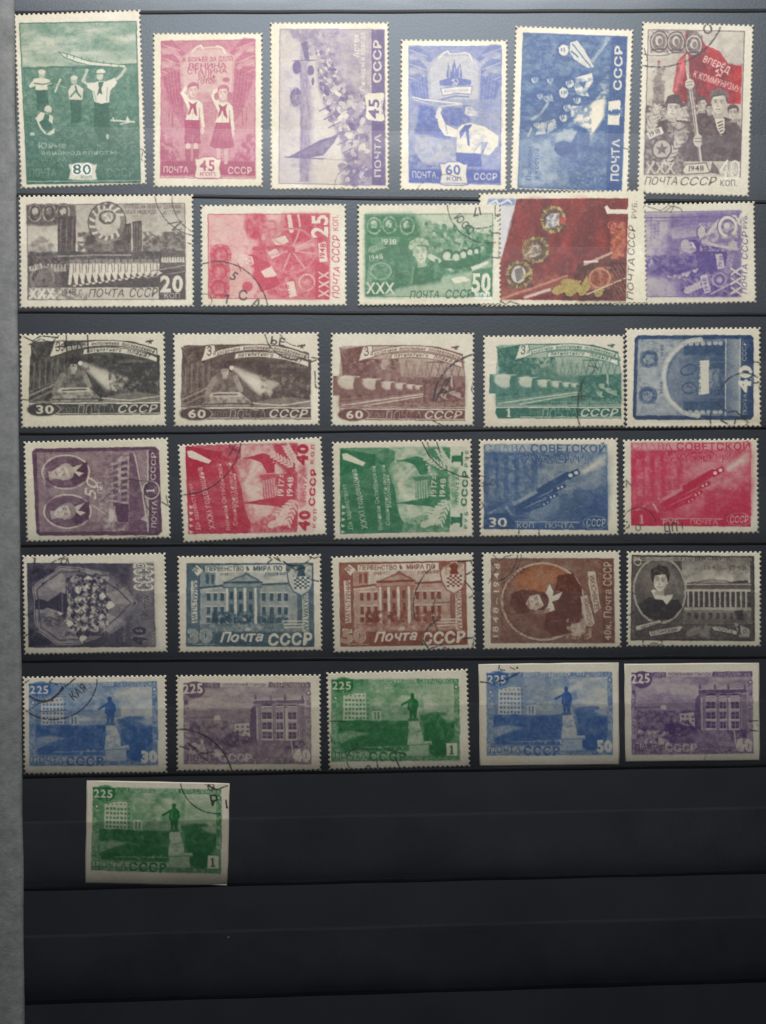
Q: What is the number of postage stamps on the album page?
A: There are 32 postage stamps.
